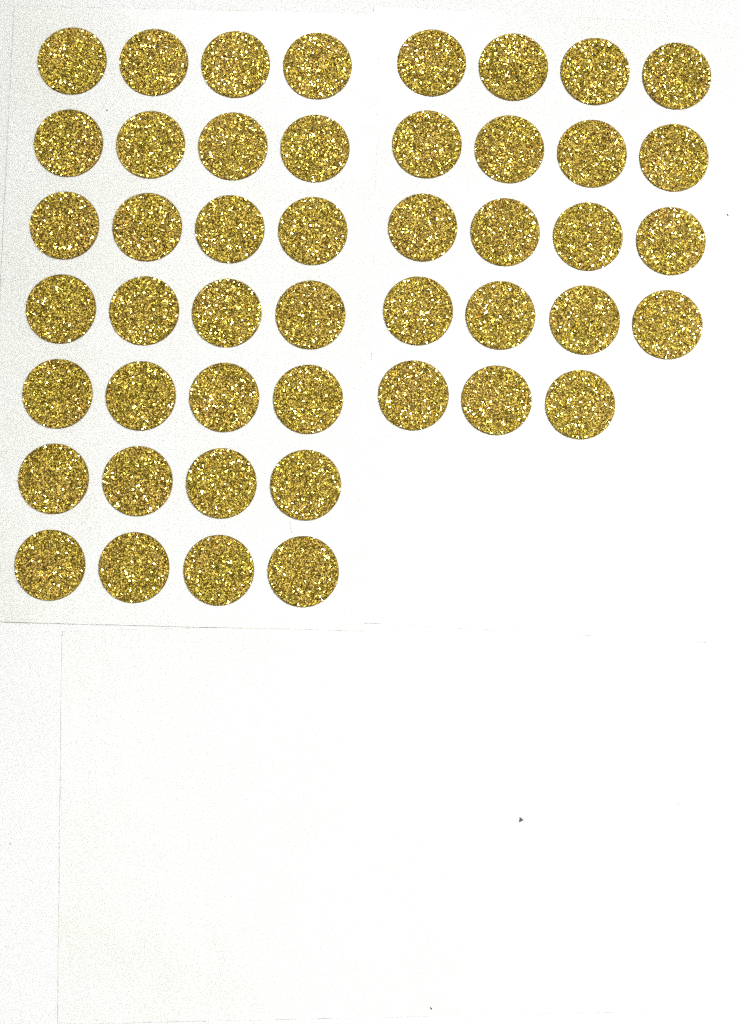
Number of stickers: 47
